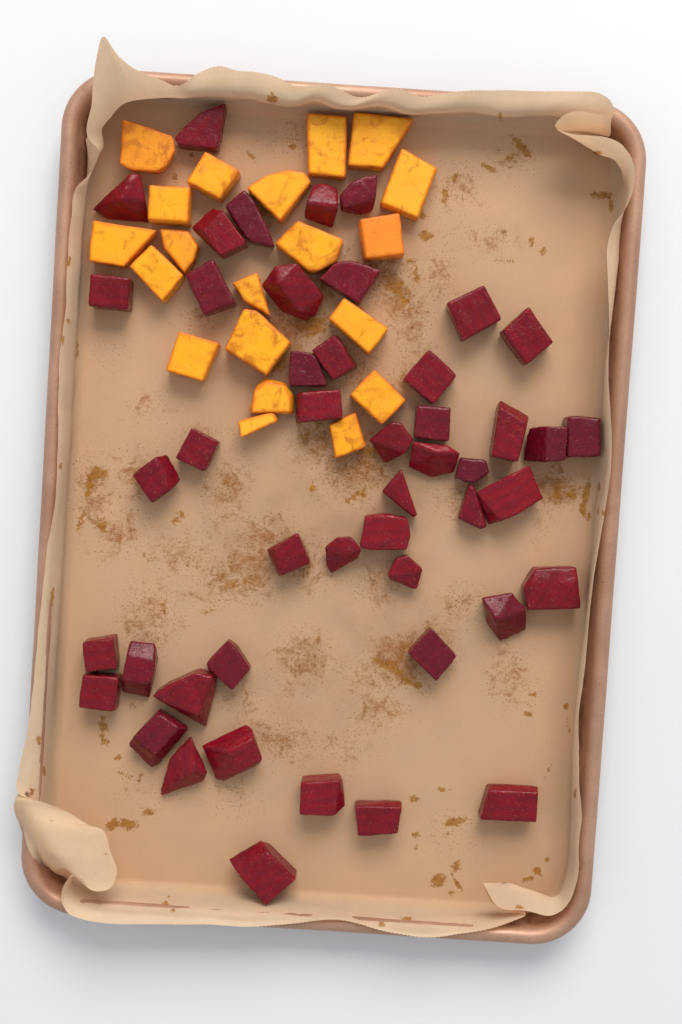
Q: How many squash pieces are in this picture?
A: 20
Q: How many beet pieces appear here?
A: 47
